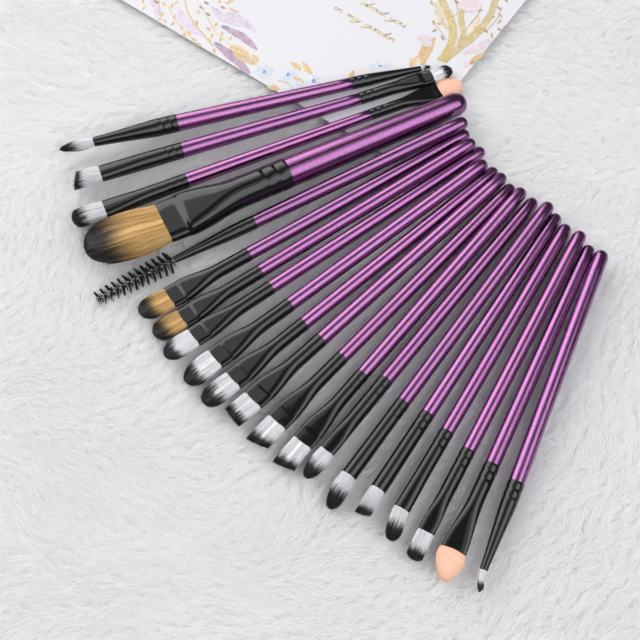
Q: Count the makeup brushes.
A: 20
